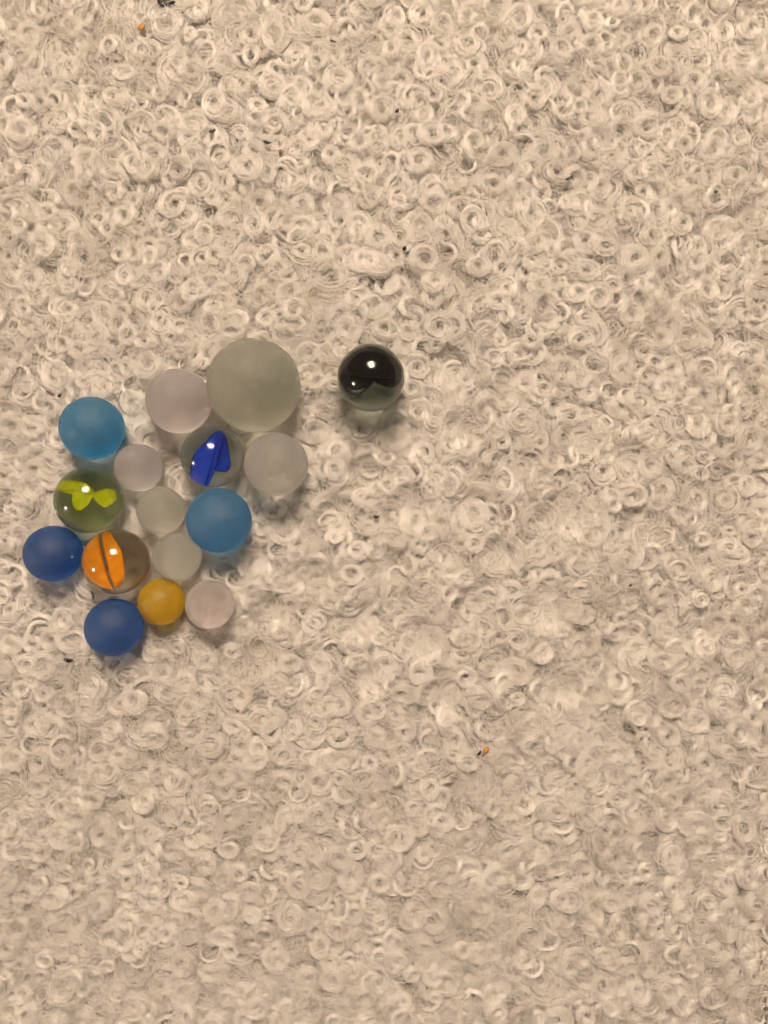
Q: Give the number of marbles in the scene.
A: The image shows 16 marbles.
